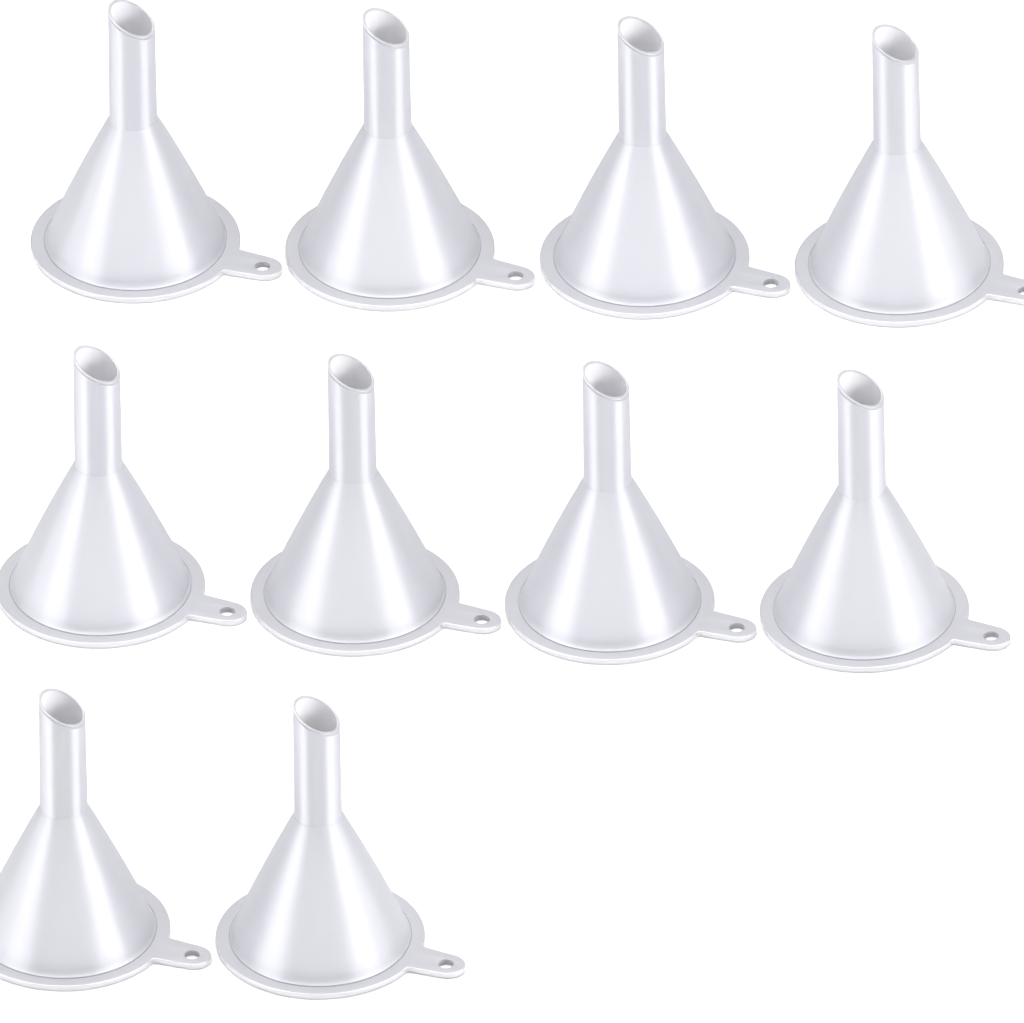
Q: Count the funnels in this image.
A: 10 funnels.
